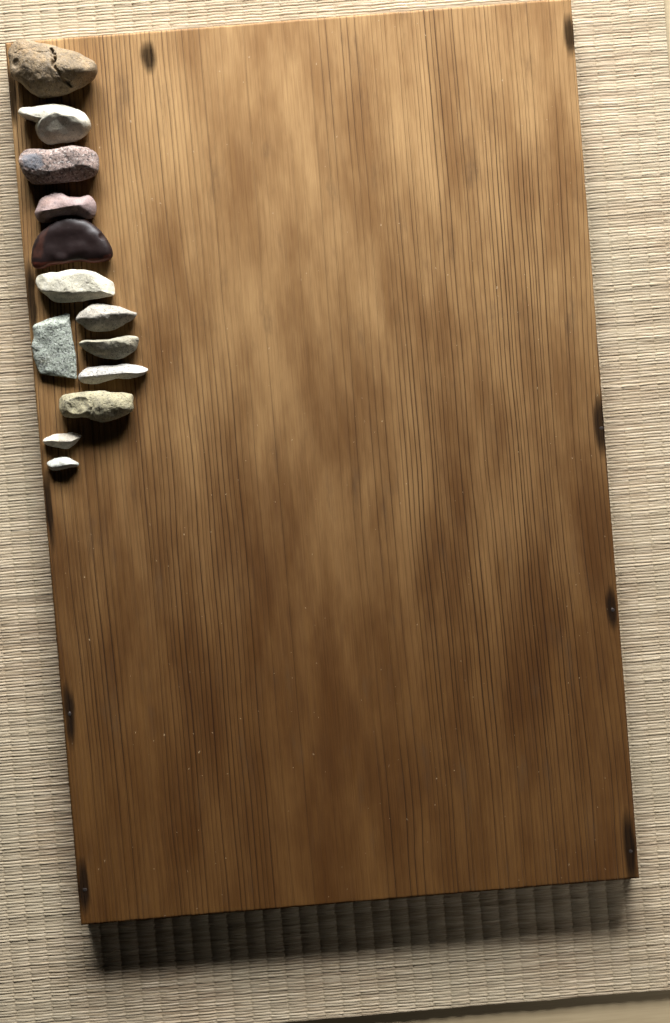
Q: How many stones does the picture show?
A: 13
